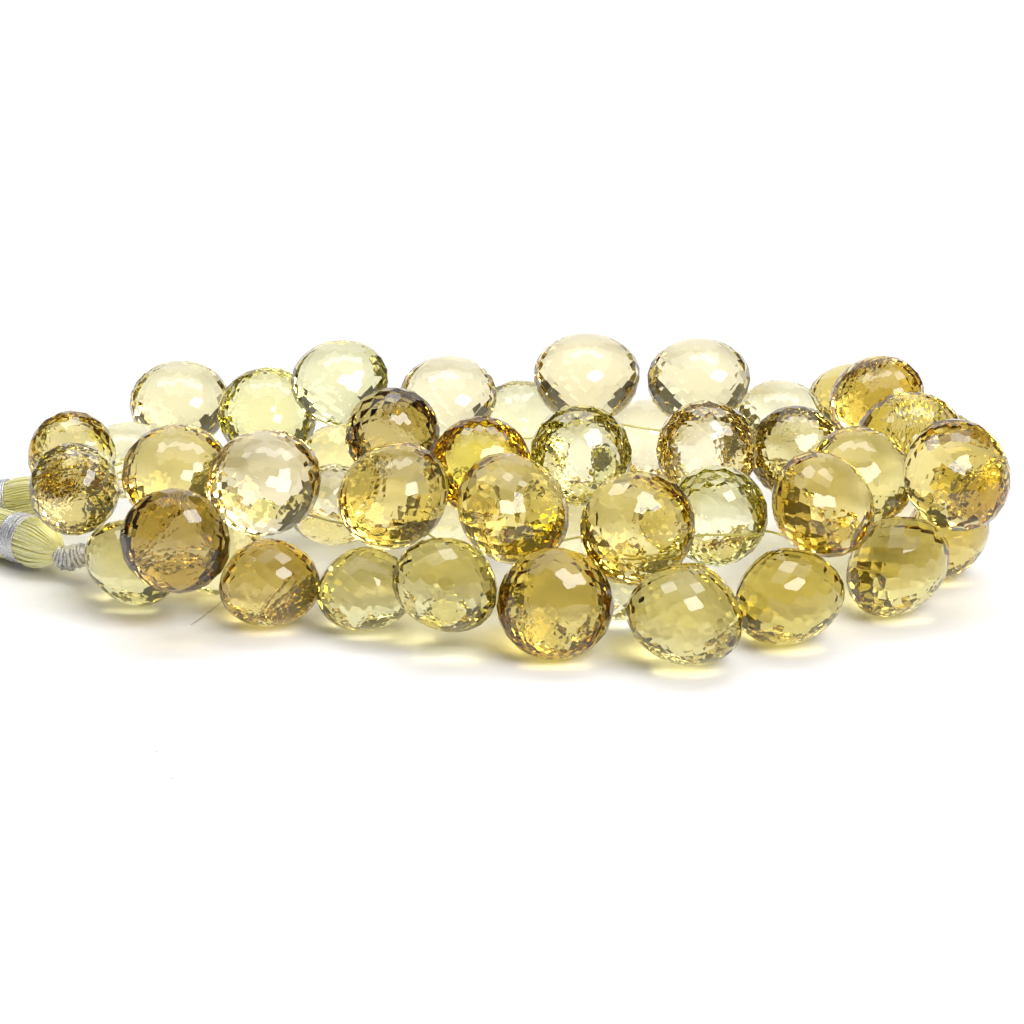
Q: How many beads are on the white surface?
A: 46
